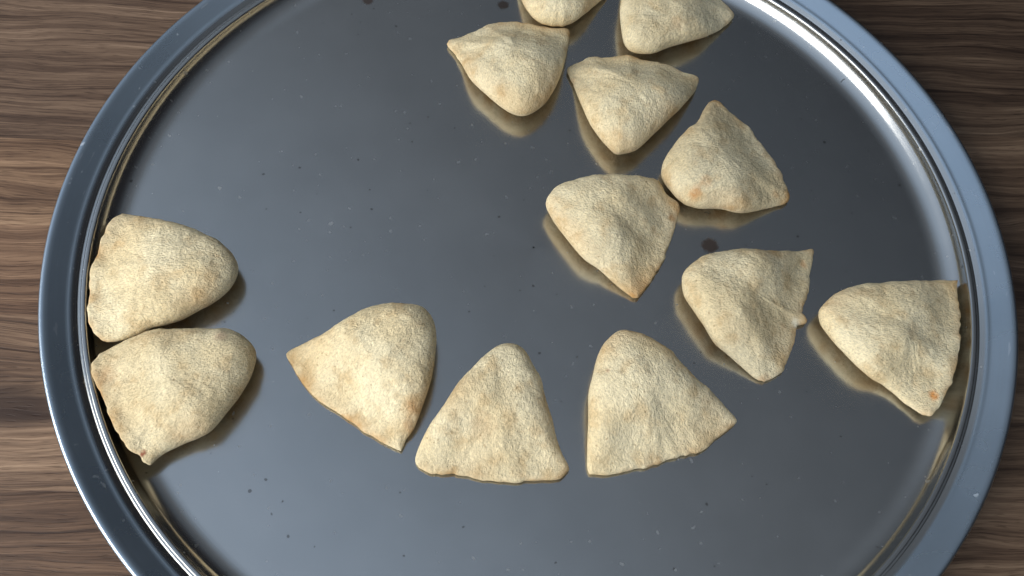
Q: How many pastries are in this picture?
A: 13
